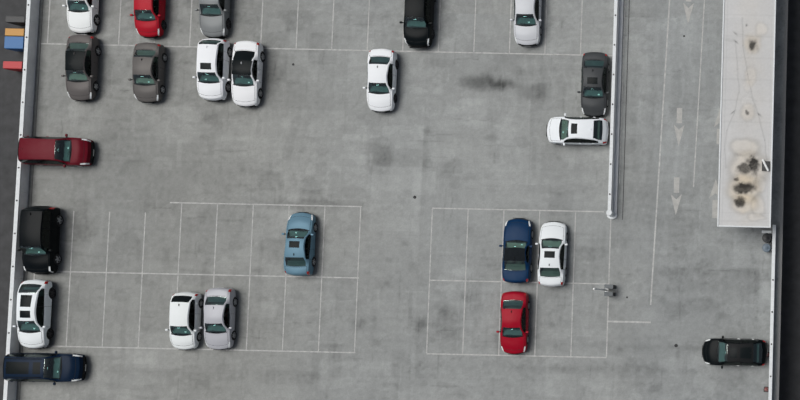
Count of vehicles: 23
